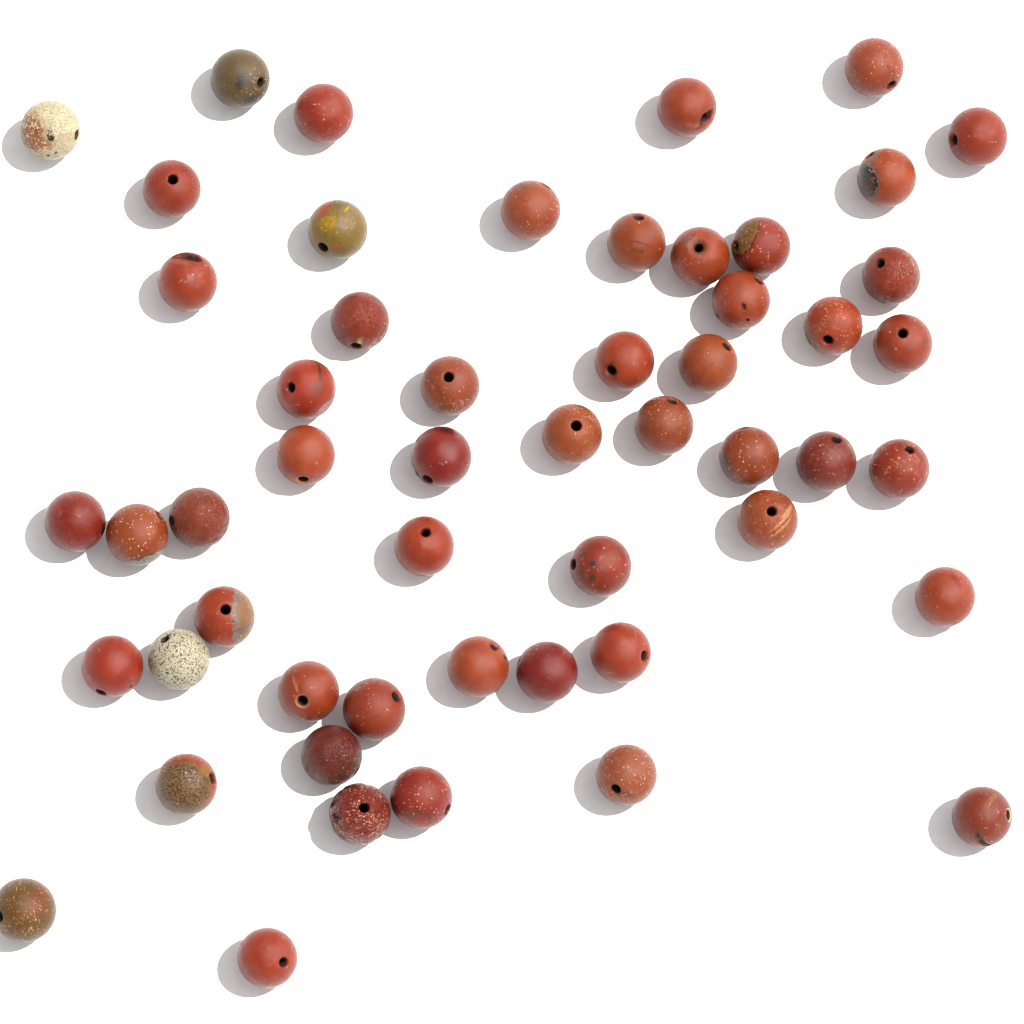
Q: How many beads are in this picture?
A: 53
